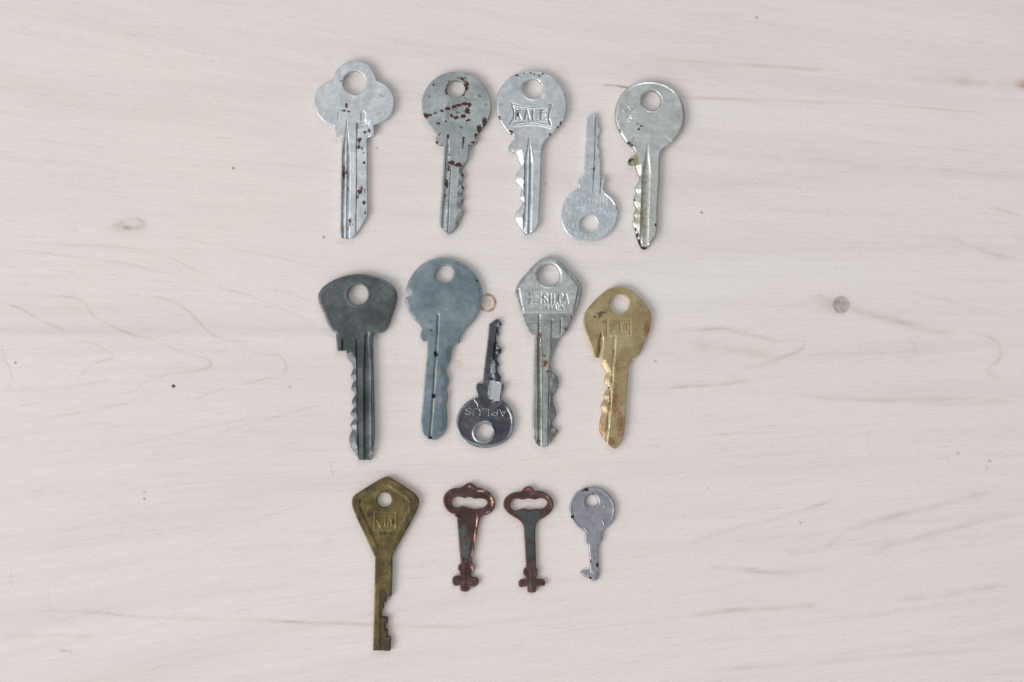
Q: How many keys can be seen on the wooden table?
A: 14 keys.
